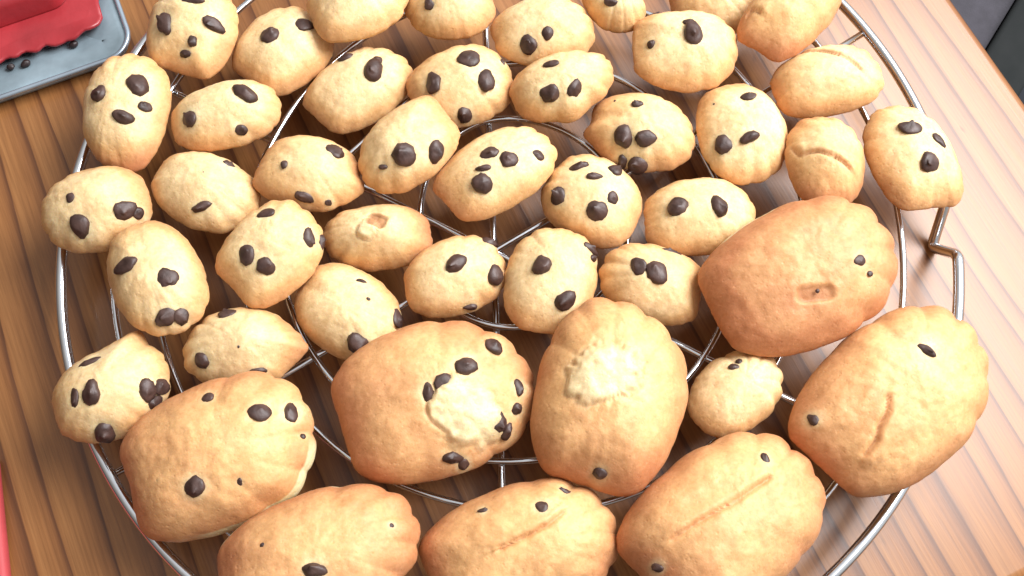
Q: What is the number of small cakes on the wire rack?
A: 36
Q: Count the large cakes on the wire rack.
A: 8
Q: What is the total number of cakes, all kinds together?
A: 44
